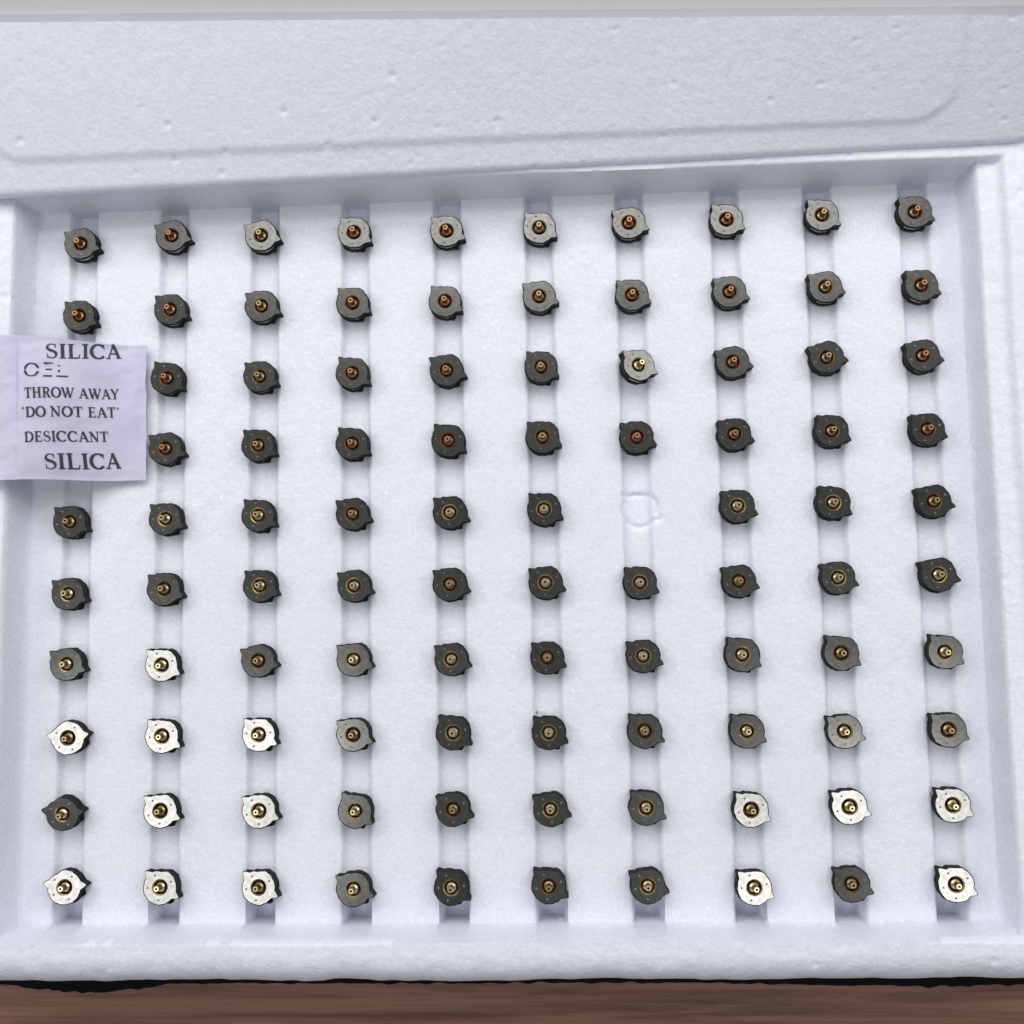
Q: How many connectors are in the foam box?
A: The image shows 97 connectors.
